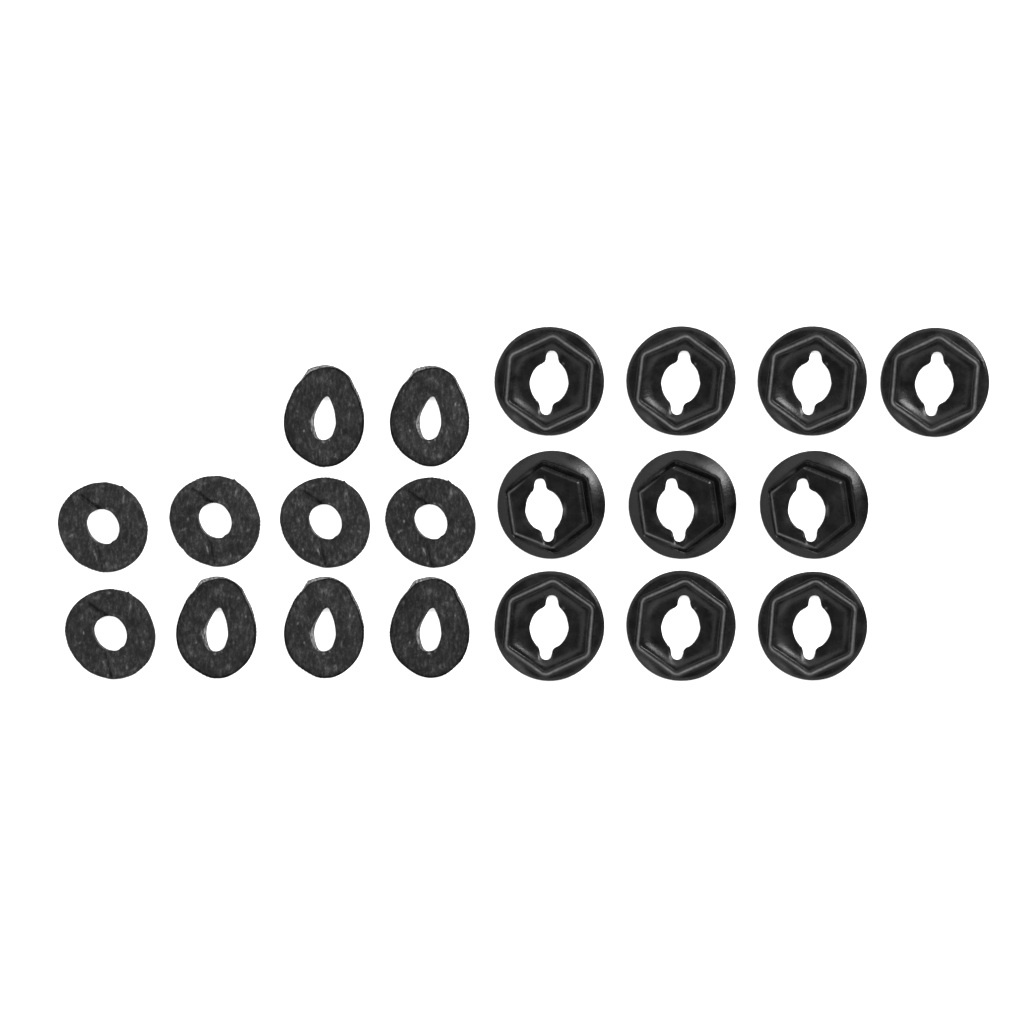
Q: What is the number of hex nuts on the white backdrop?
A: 10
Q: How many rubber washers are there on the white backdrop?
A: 10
